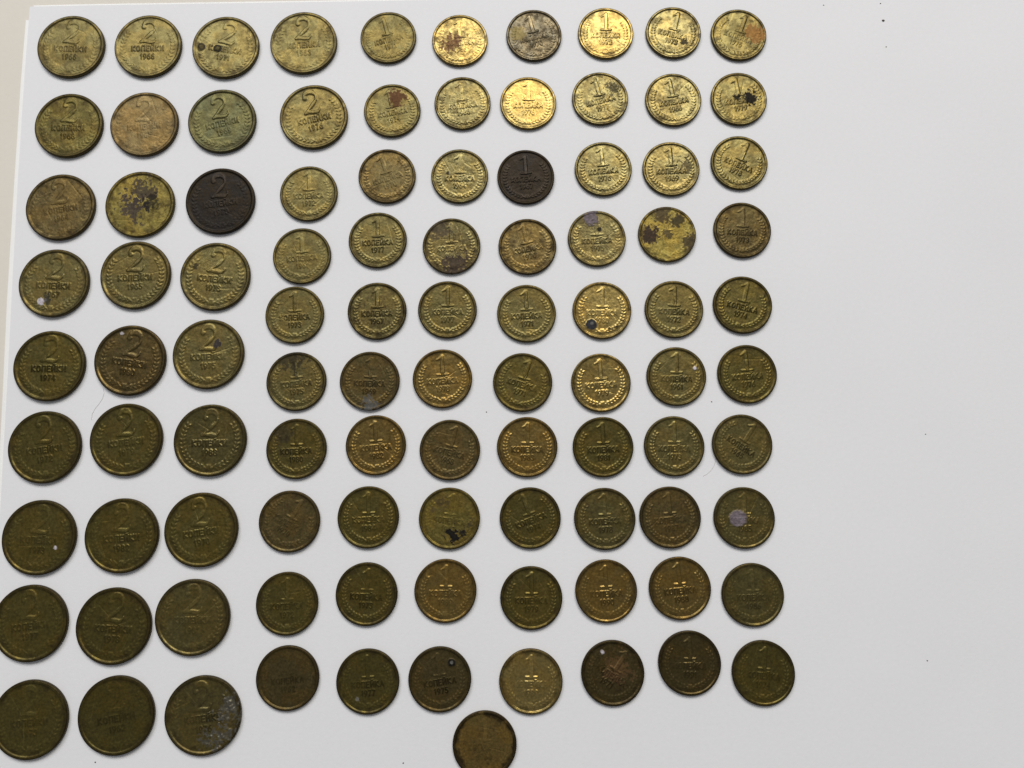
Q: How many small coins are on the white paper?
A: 69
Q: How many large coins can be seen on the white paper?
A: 29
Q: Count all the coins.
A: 98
